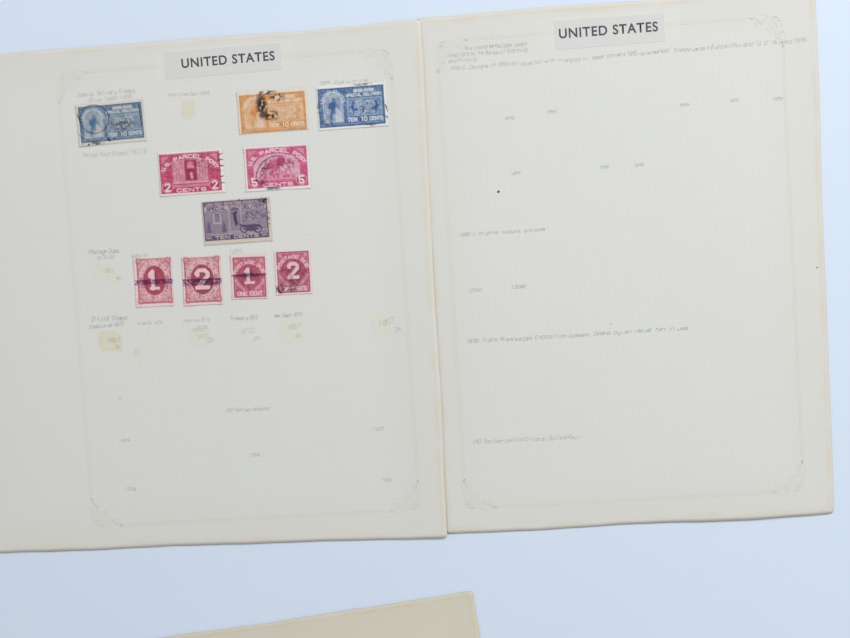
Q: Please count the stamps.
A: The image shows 10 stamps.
